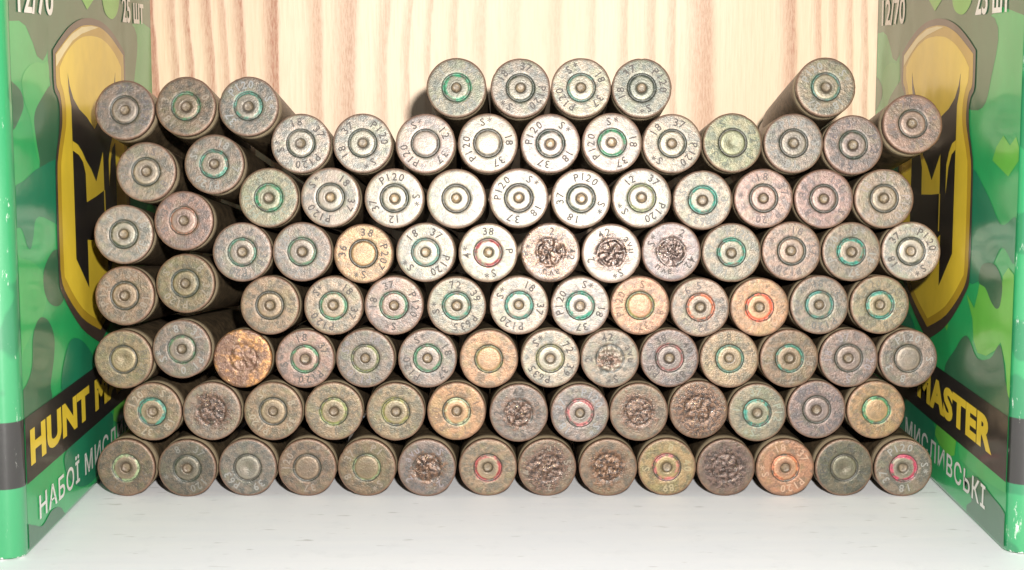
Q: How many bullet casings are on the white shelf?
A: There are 100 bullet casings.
